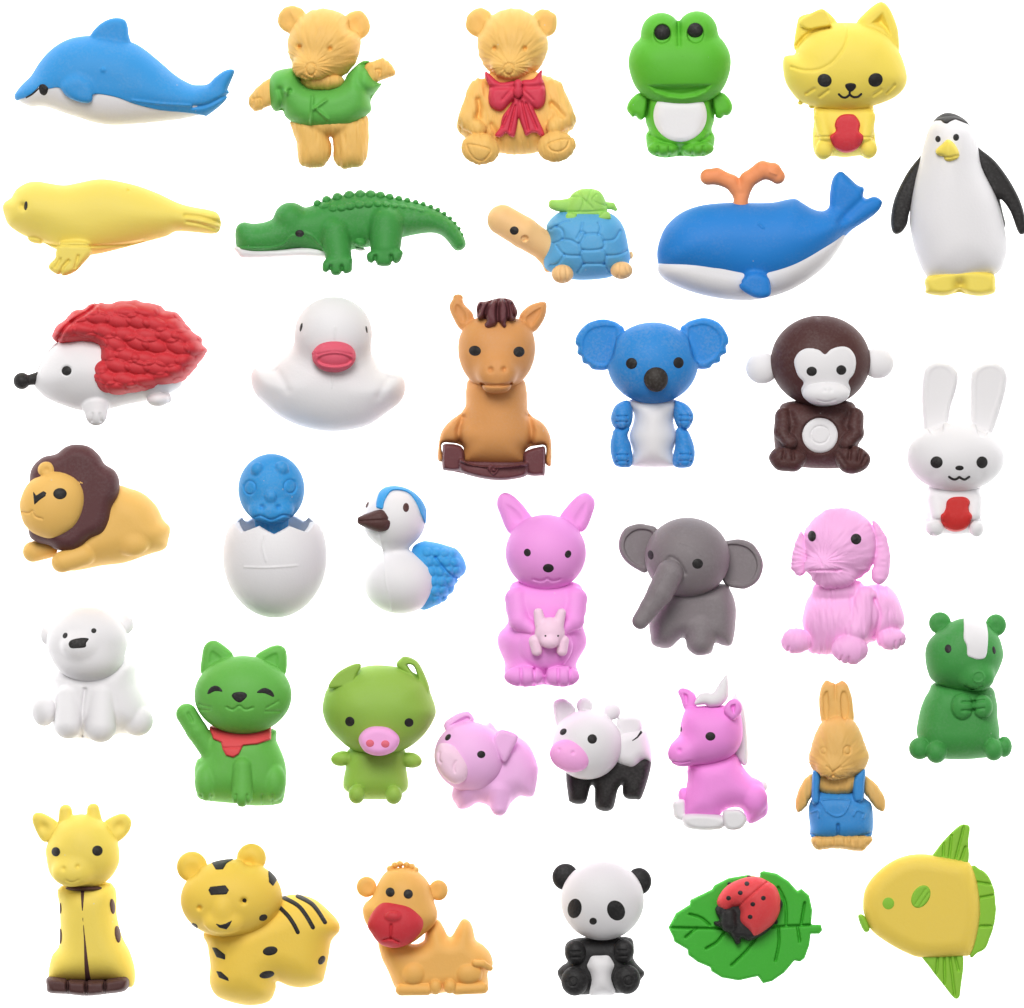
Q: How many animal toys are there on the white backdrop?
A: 36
